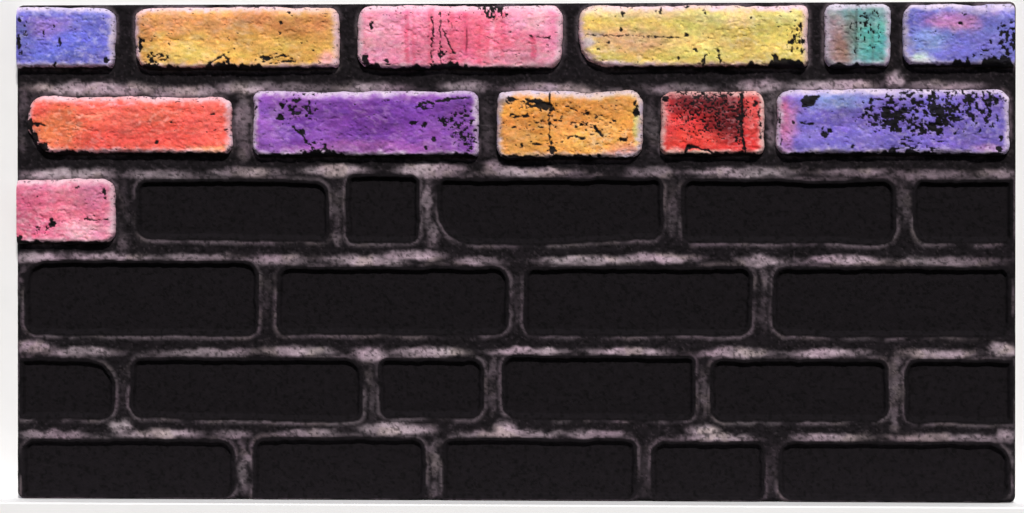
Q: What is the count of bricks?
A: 12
